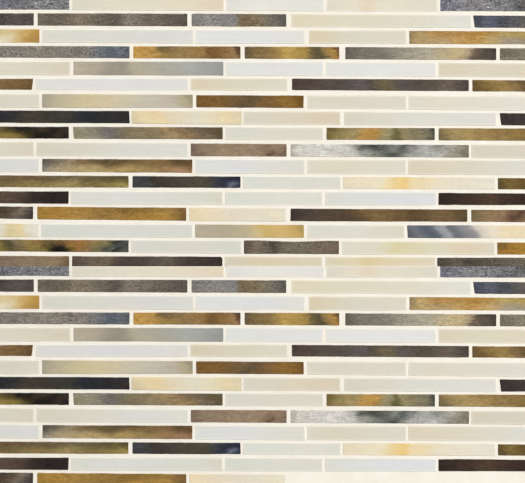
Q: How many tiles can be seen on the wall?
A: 153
